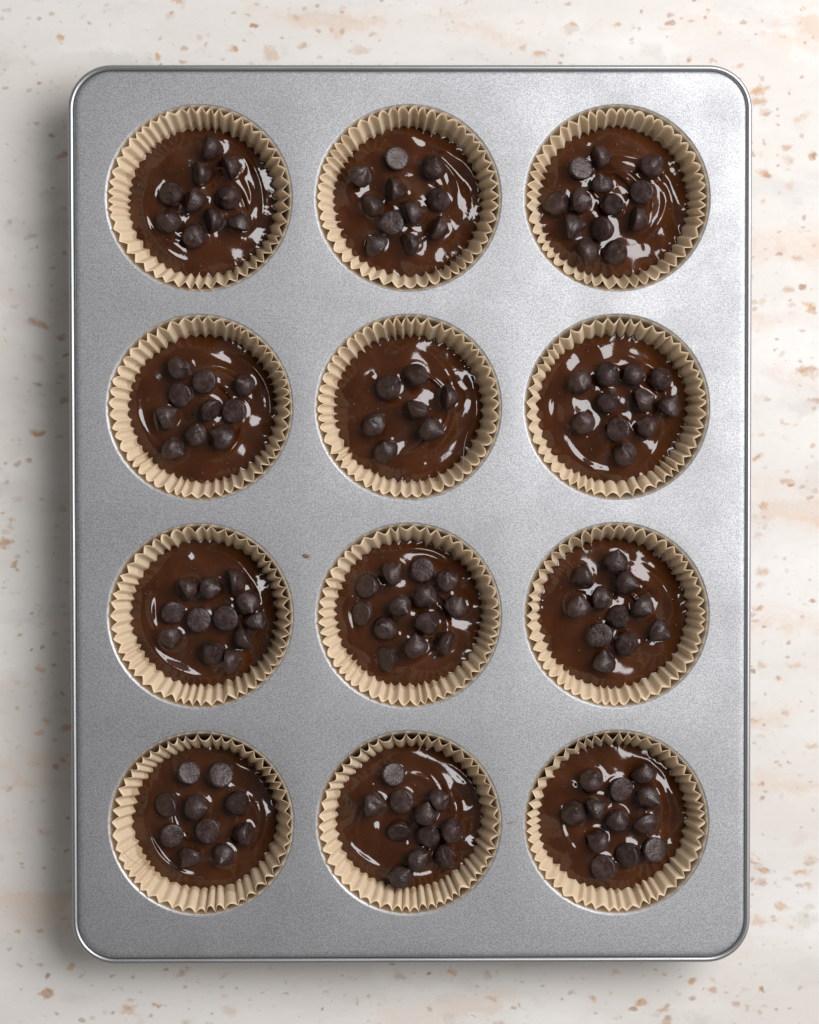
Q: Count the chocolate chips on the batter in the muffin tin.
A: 131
